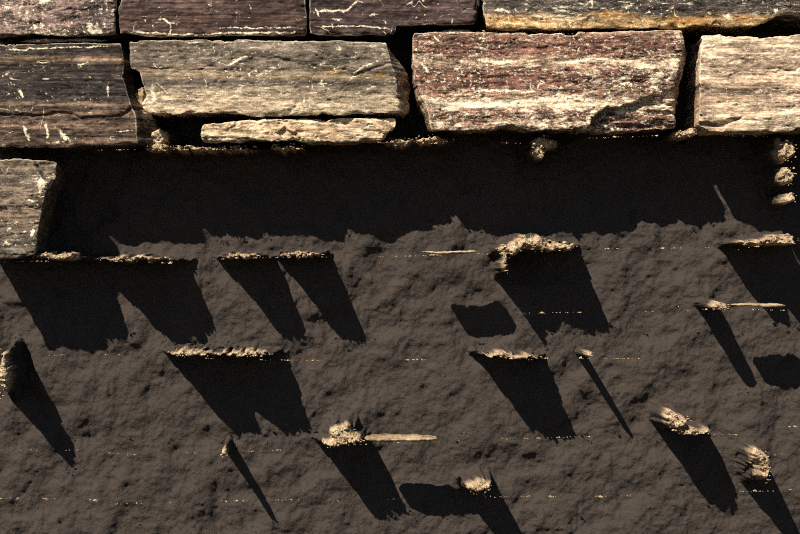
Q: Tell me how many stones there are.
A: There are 10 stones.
